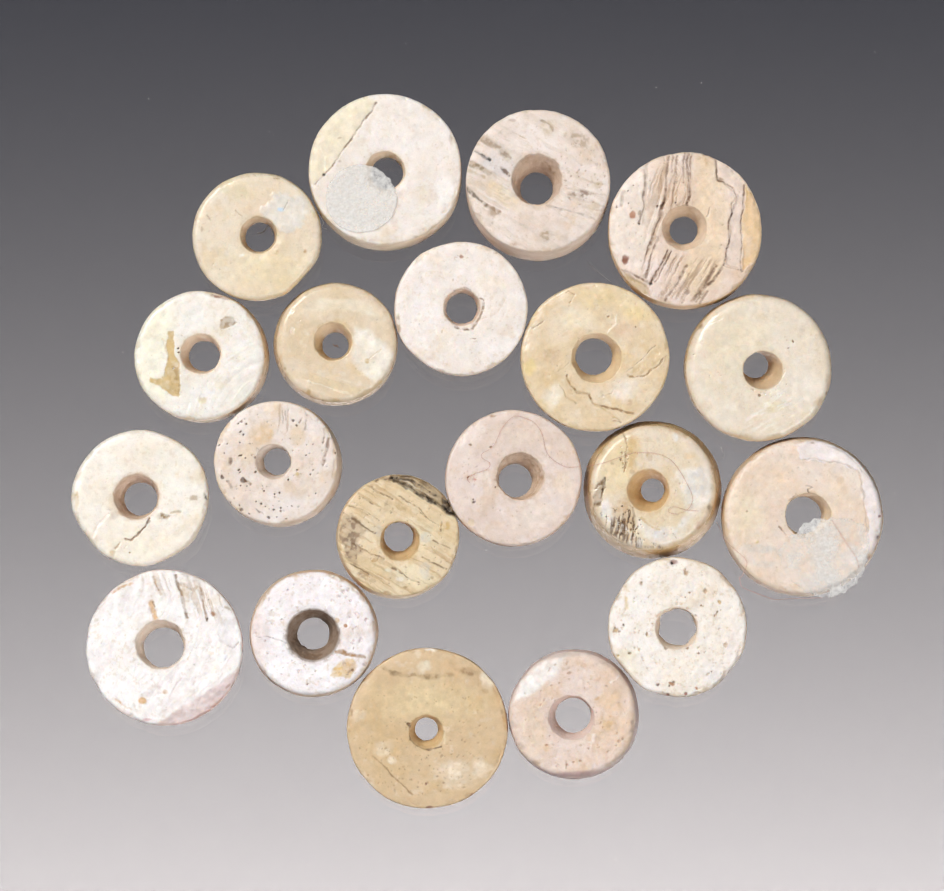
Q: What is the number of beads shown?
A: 20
